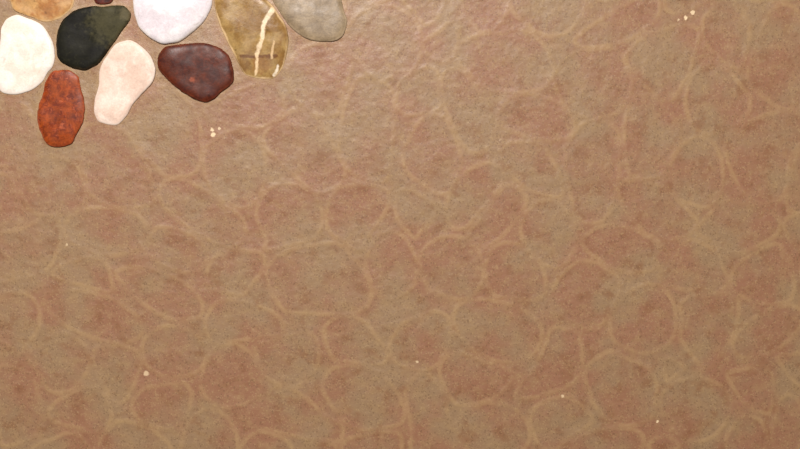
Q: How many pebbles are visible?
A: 10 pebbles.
